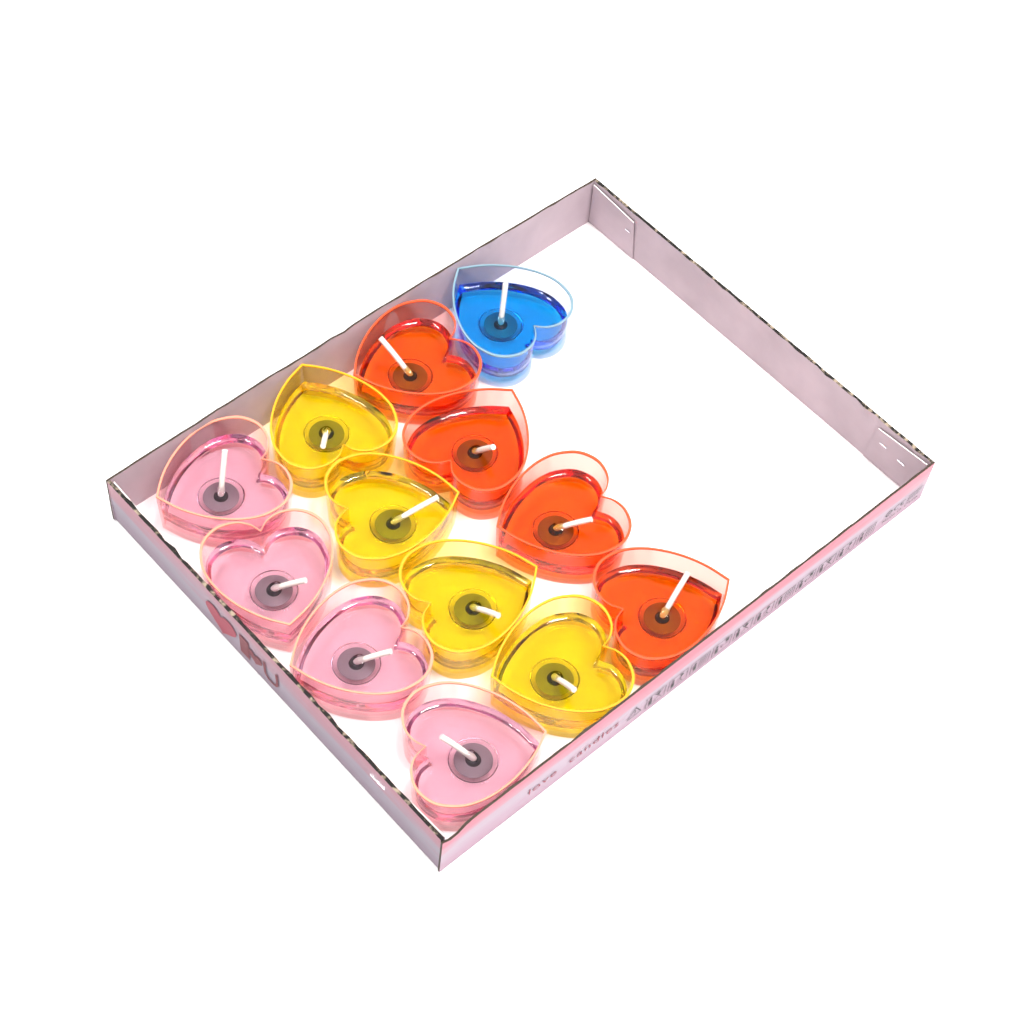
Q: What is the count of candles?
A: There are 13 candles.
